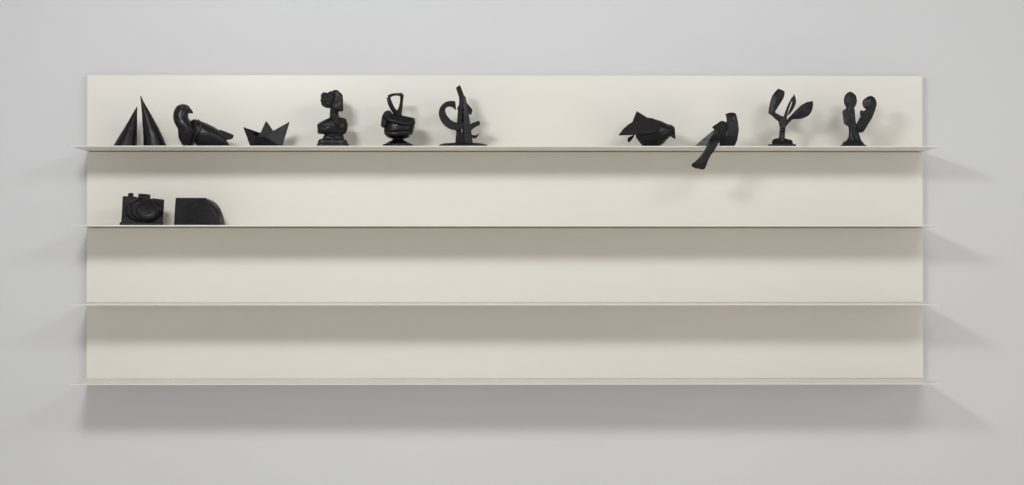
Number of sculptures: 13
